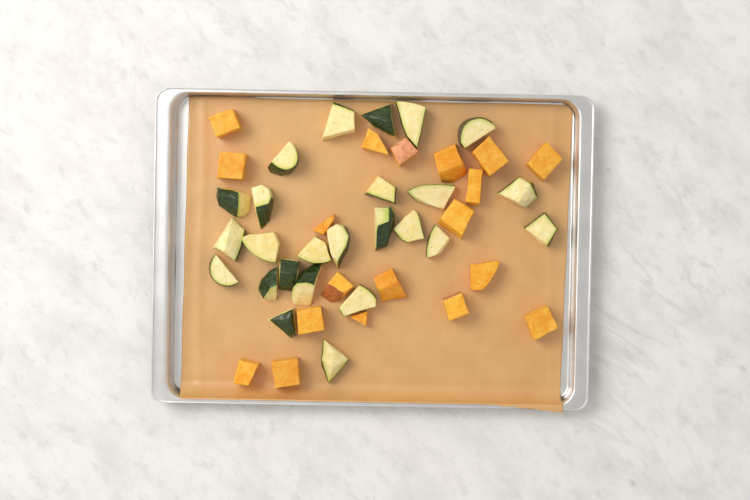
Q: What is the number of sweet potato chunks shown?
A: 19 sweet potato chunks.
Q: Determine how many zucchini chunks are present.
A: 25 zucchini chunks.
